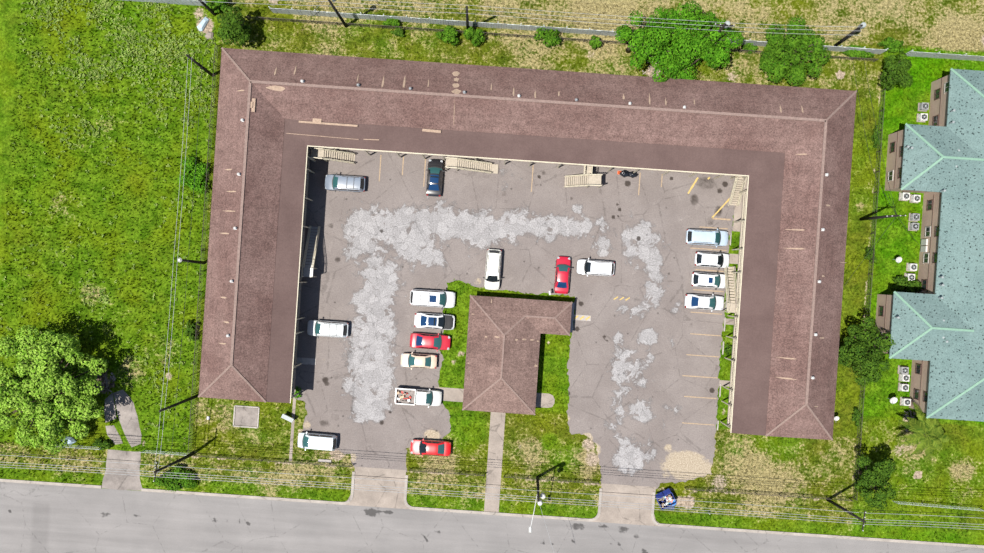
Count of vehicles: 17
